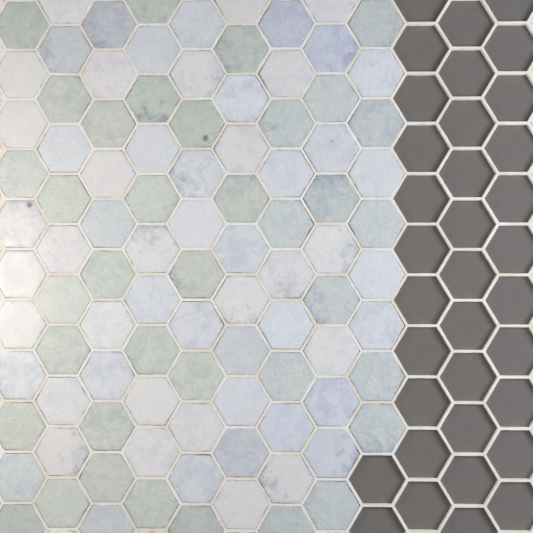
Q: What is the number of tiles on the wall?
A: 97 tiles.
